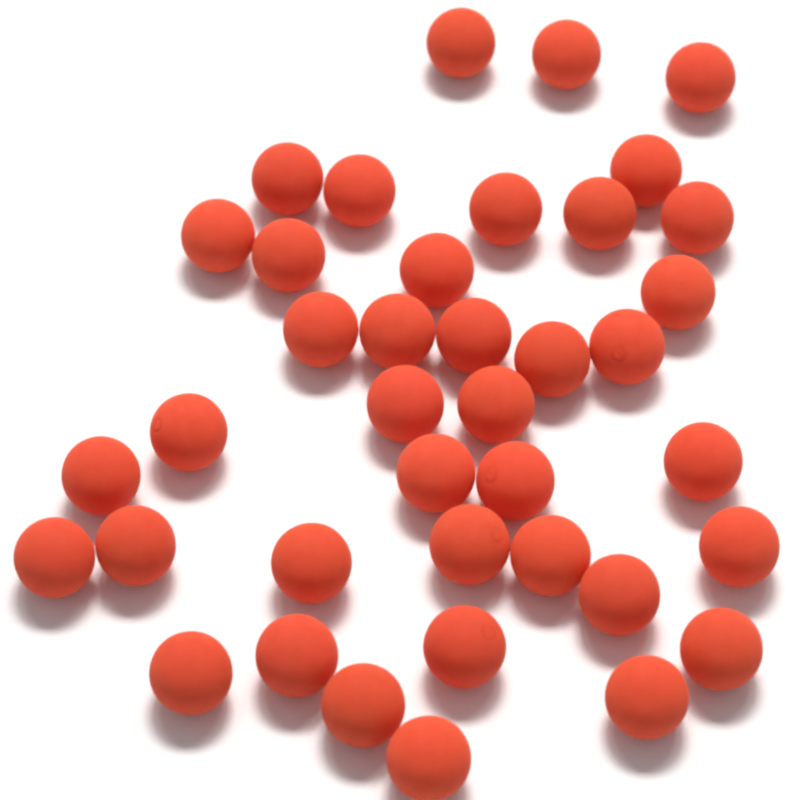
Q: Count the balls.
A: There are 39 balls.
